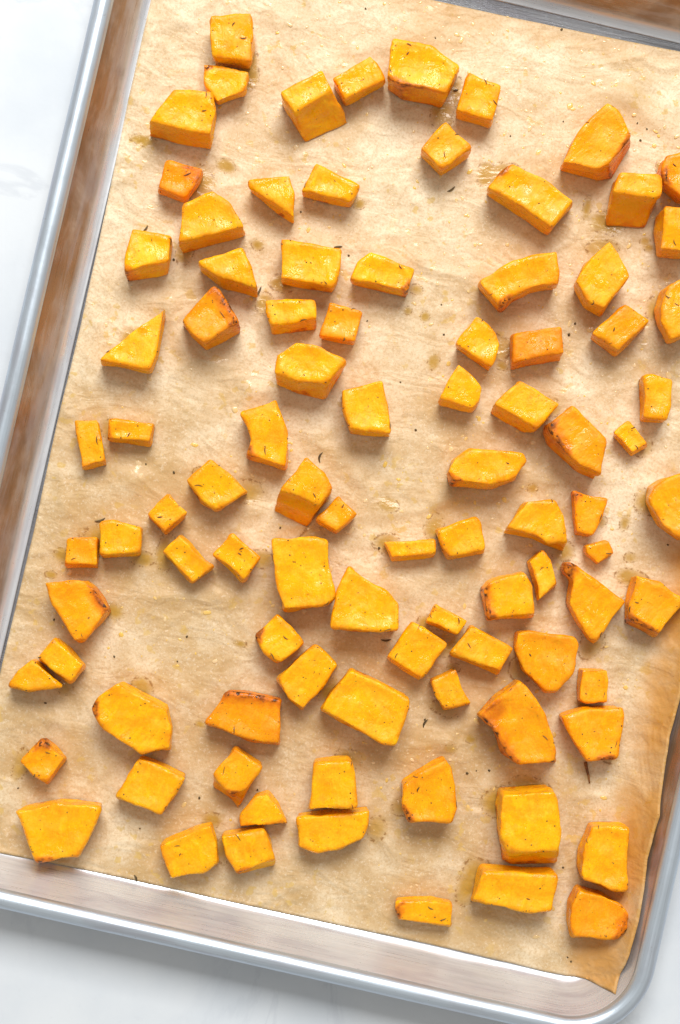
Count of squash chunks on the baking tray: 93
